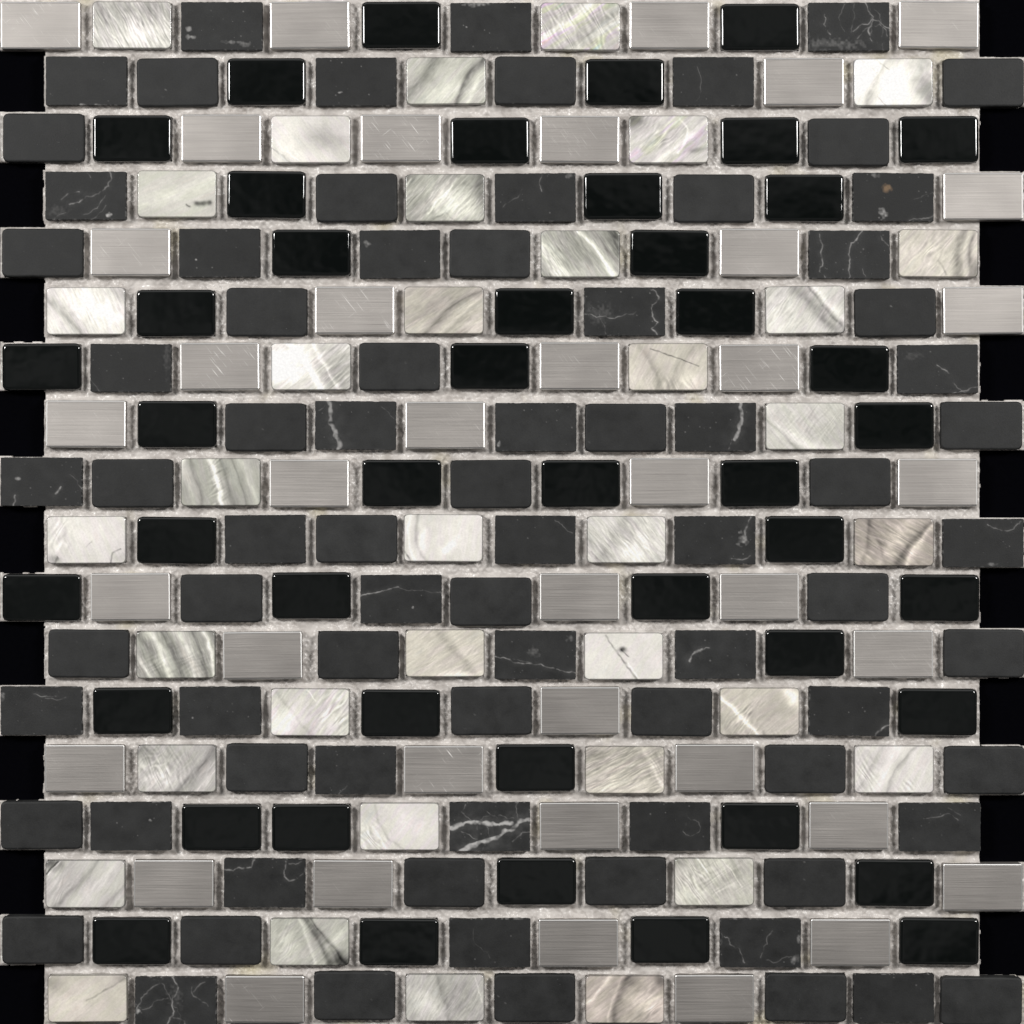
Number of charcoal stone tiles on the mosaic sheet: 79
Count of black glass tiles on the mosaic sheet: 44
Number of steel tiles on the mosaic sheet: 39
